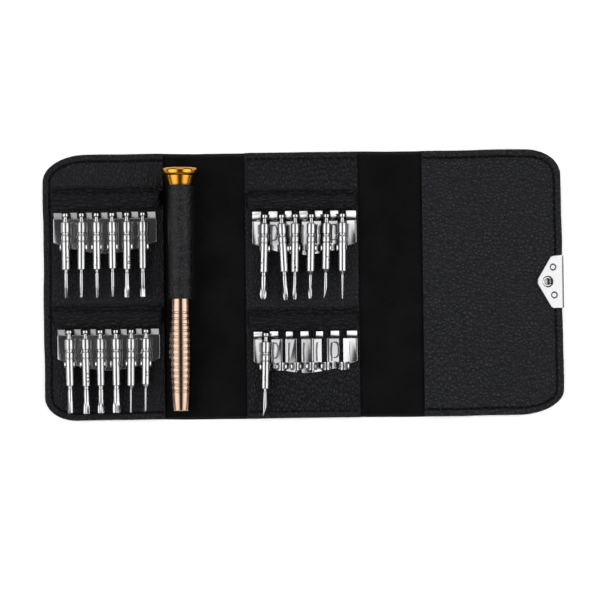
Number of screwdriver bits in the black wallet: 19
